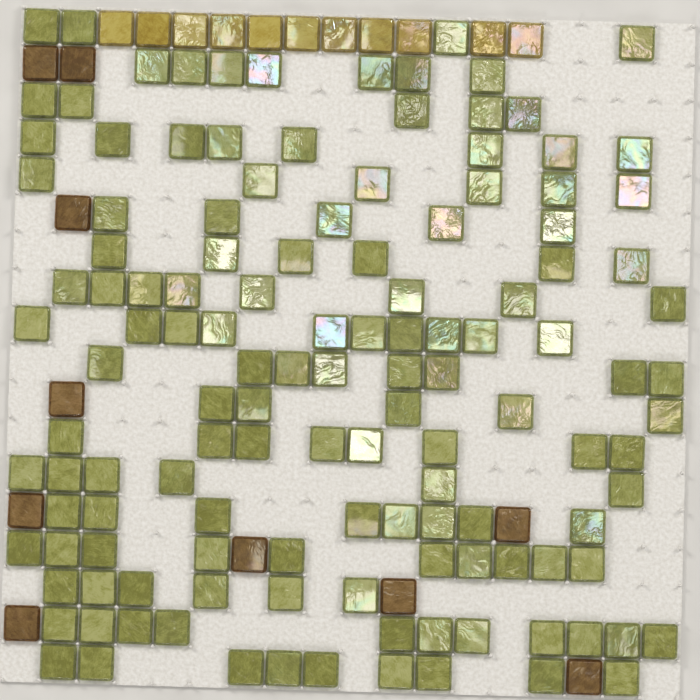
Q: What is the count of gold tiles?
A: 11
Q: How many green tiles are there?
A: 130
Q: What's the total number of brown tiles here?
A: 10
